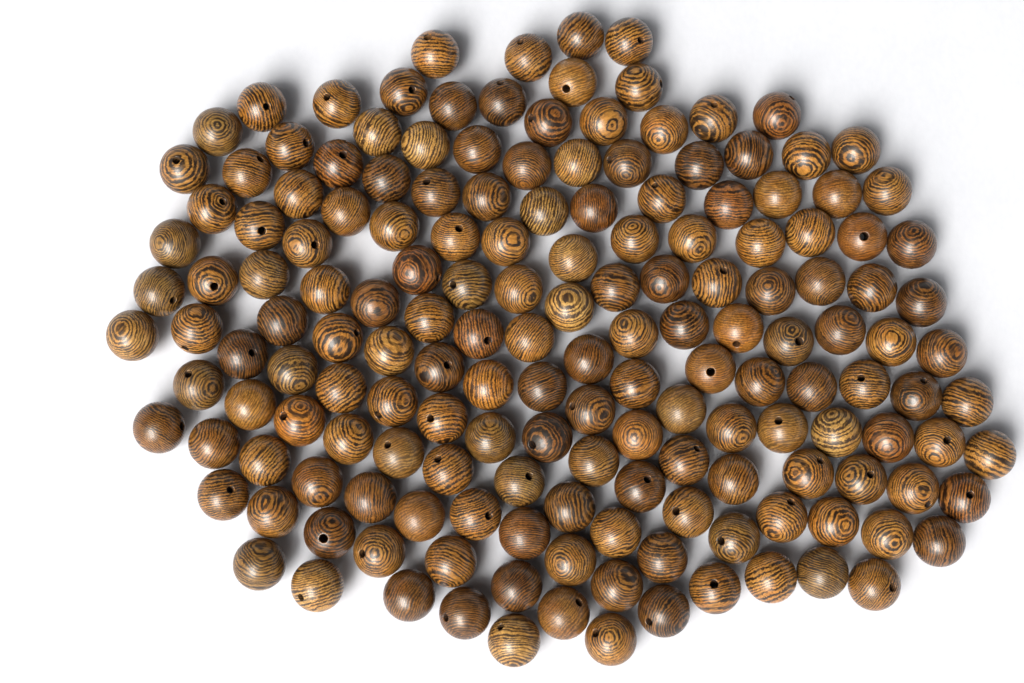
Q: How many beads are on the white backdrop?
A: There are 167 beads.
